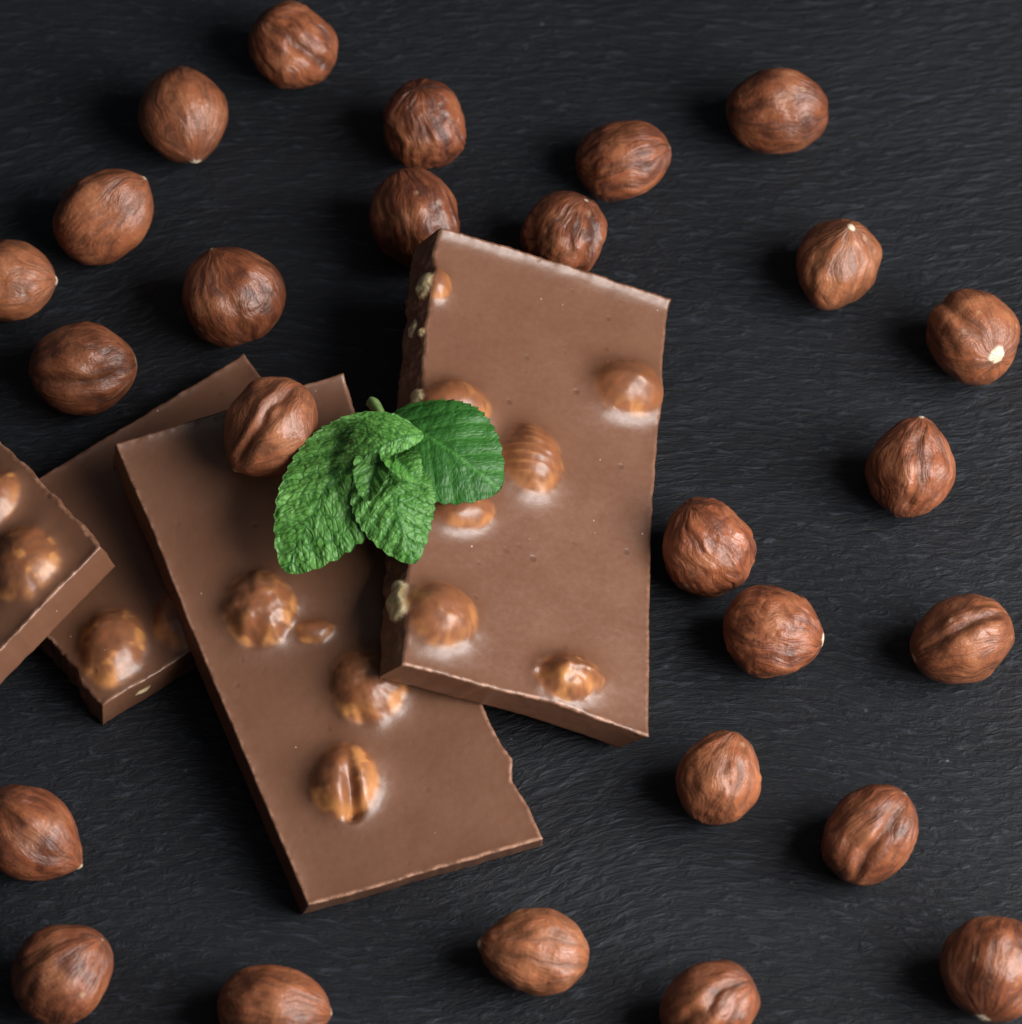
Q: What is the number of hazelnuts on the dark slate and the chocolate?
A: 26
